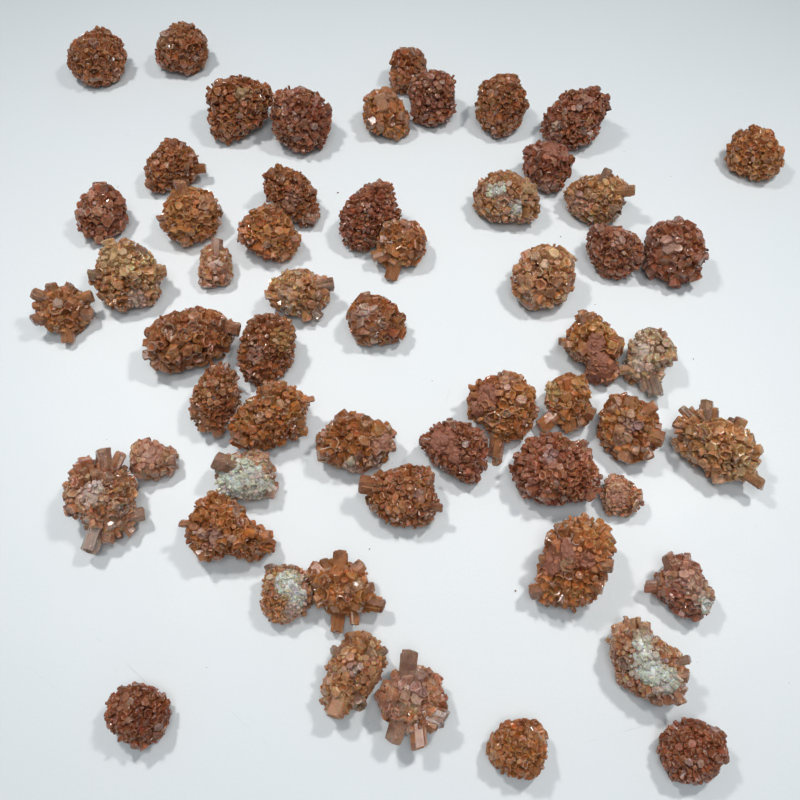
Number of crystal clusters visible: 57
